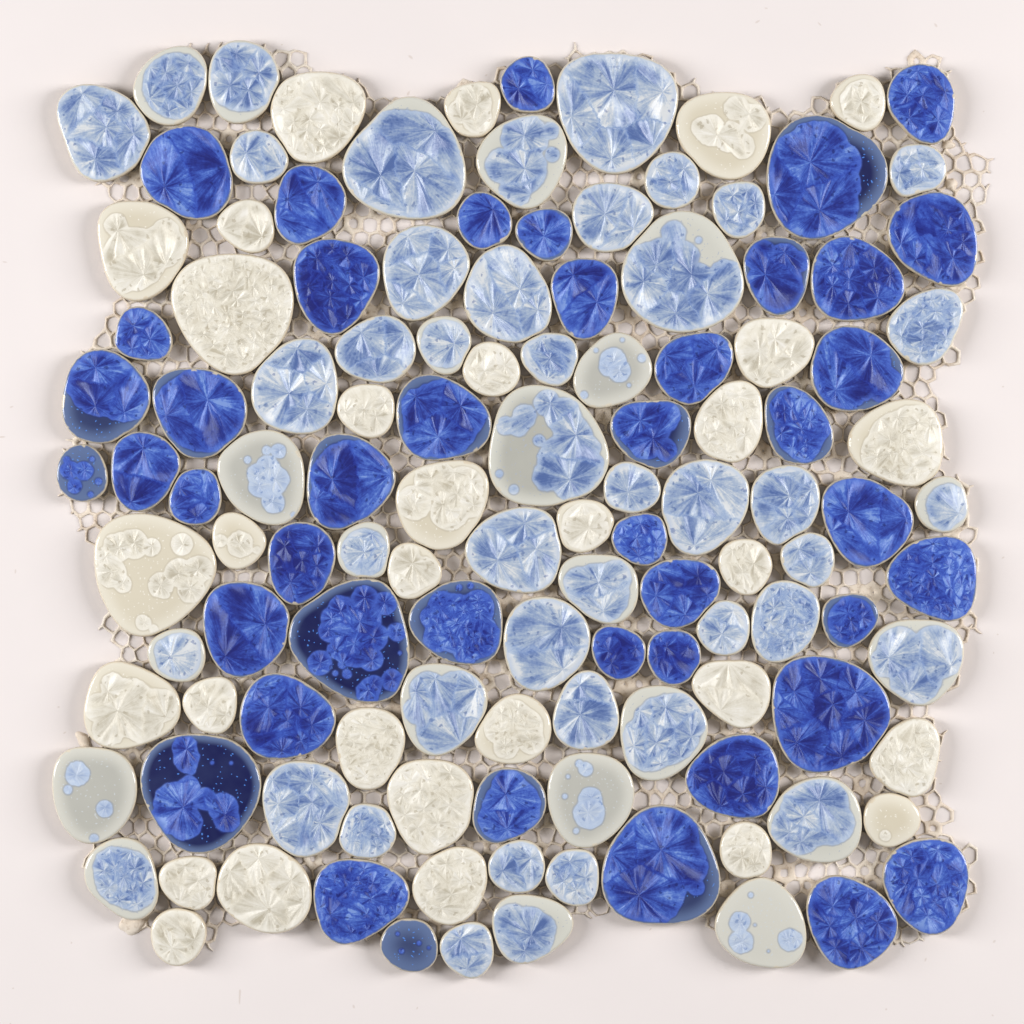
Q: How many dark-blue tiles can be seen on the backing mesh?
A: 45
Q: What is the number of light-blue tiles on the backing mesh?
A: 44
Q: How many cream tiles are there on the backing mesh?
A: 31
